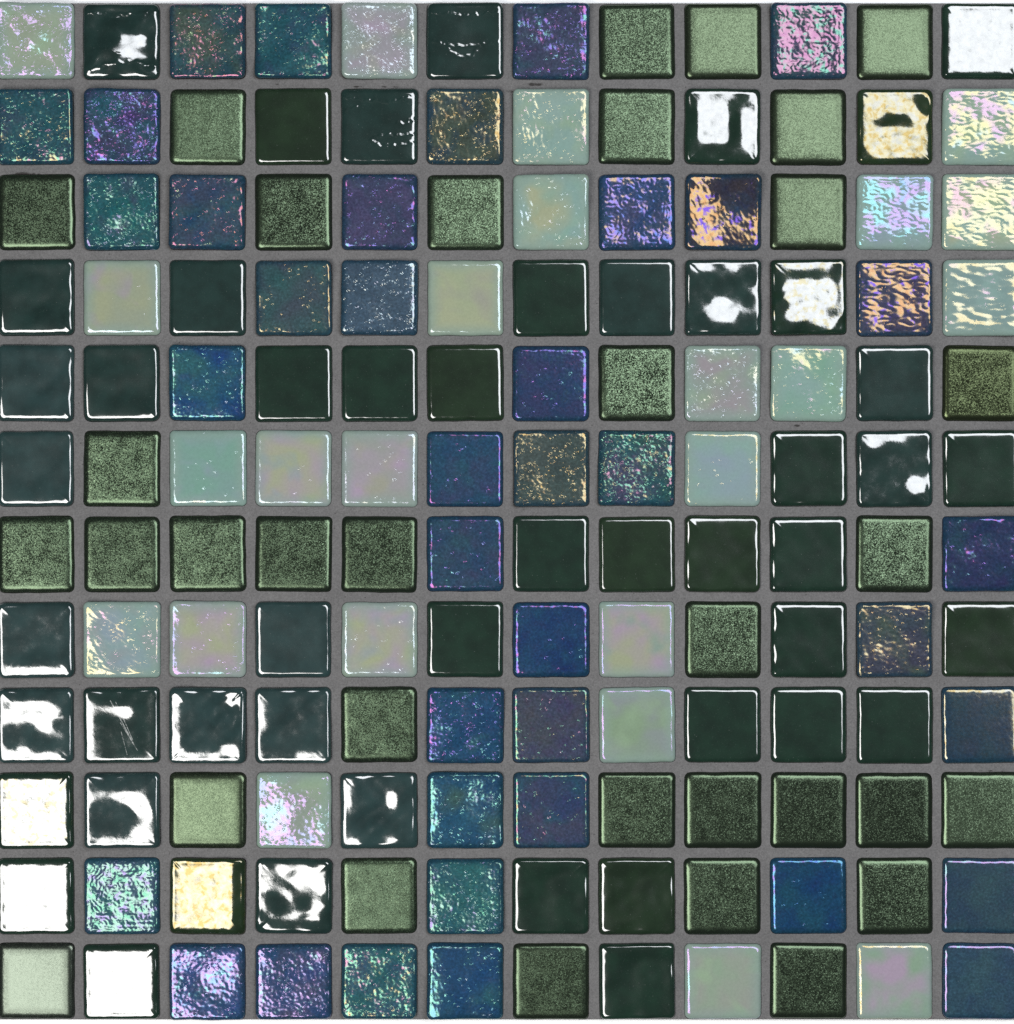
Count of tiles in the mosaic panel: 144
